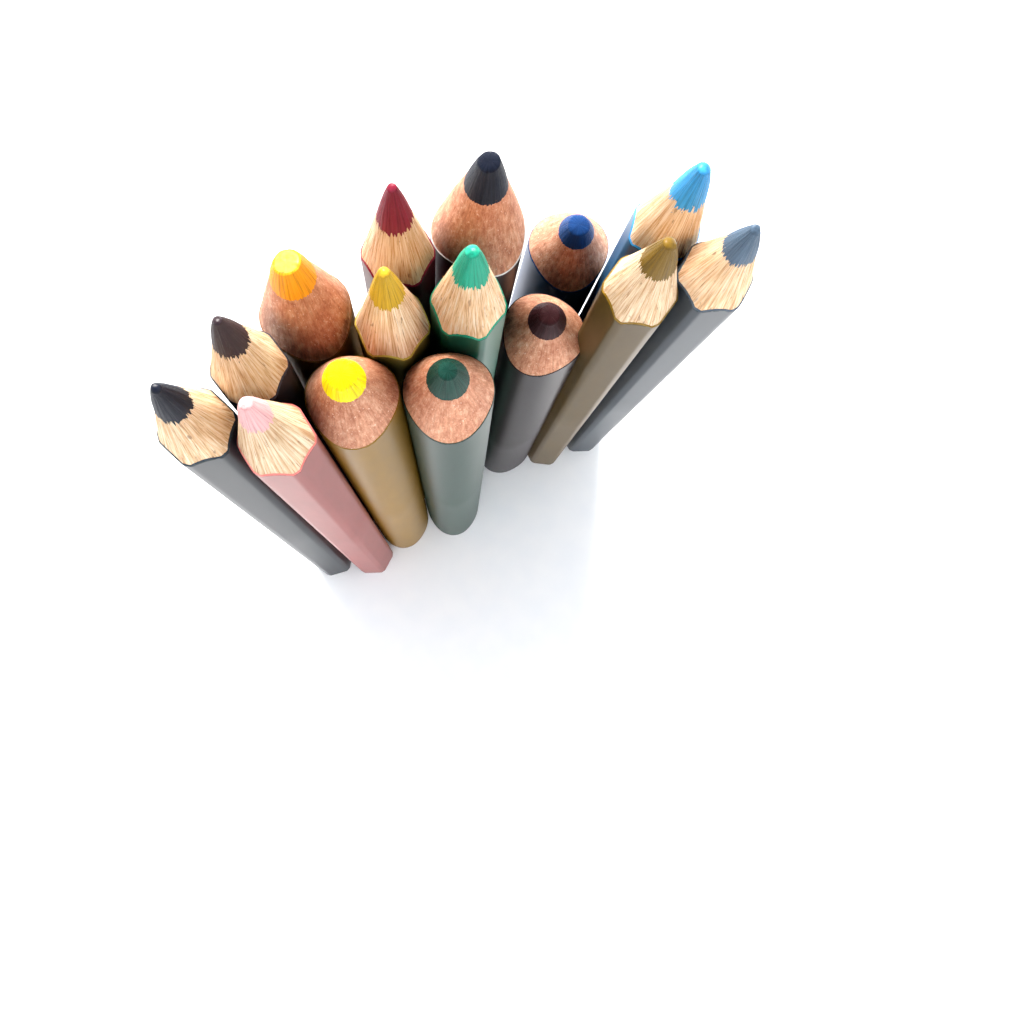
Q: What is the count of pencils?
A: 15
